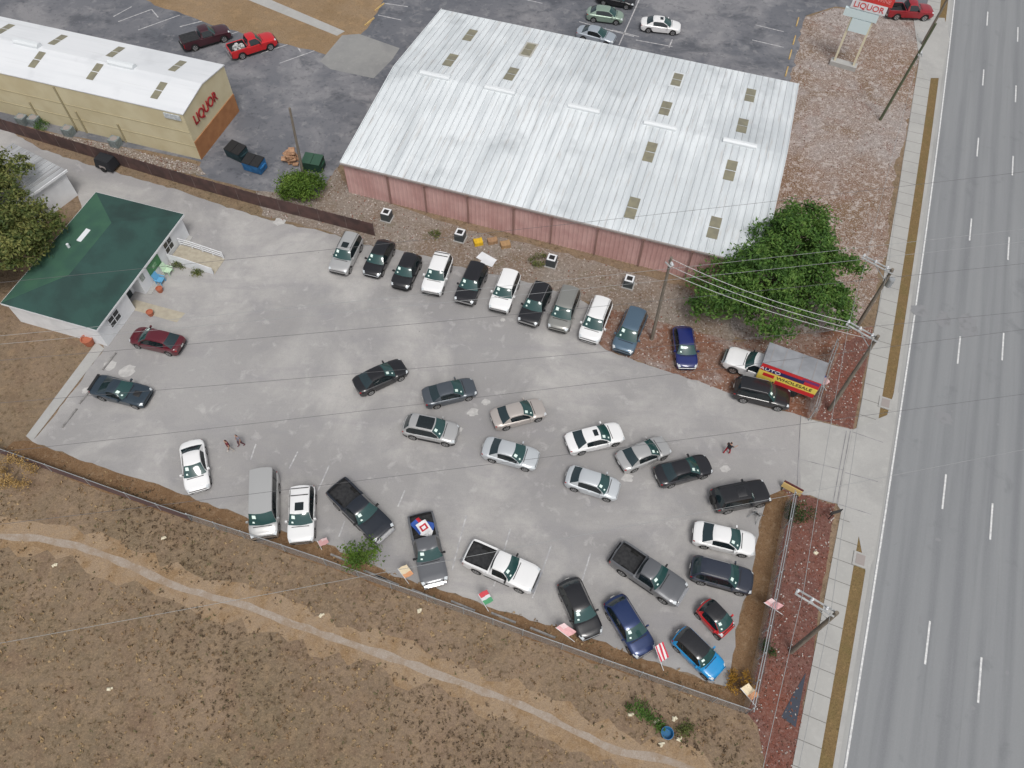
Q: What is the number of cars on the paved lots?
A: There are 36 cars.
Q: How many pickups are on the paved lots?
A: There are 7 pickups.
